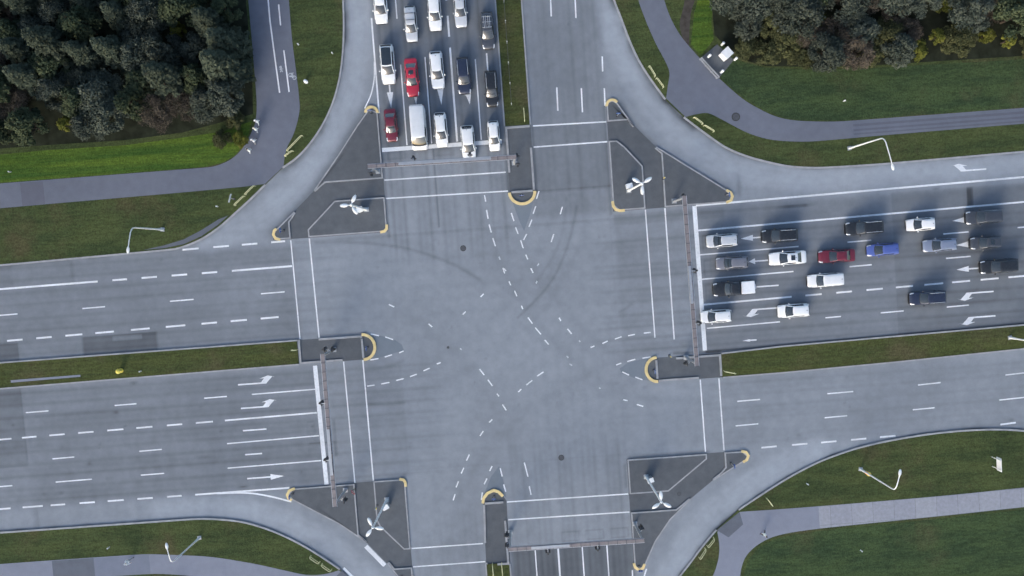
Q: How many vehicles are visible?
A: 32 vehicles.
